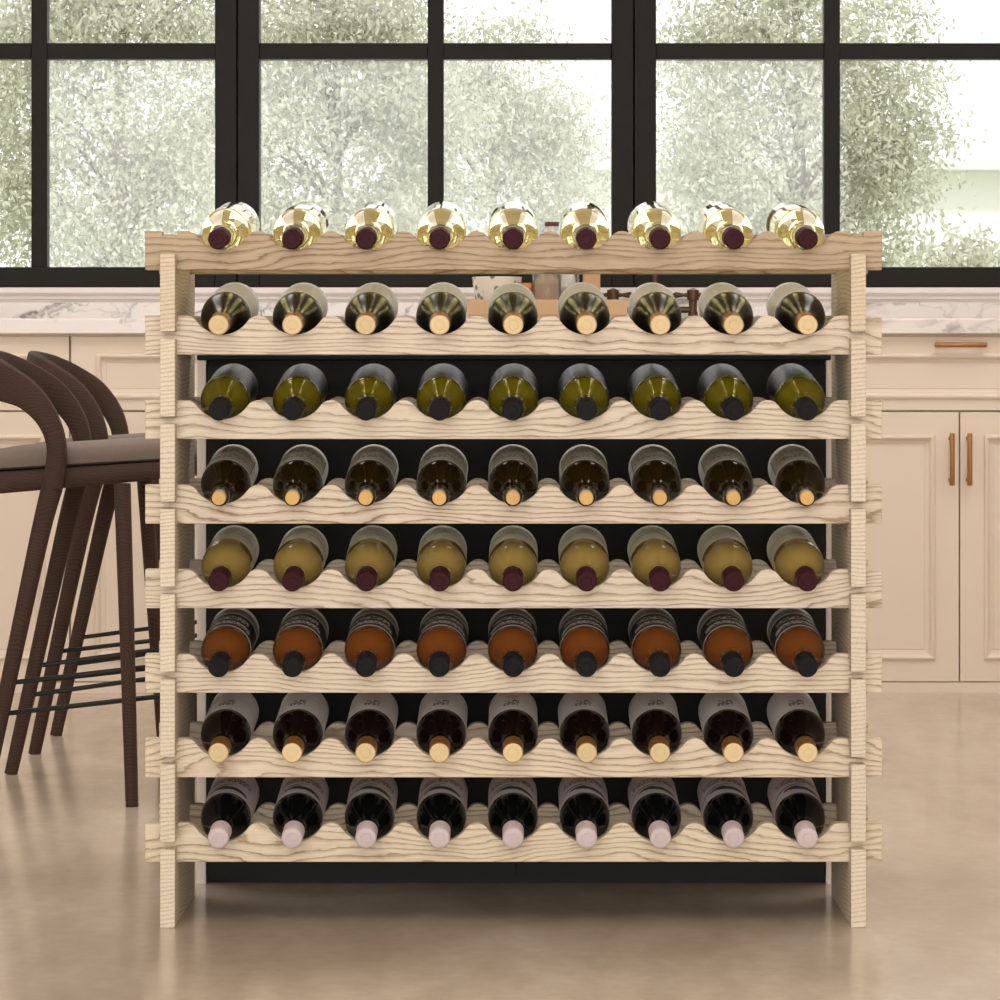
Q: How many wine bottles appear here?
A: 72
